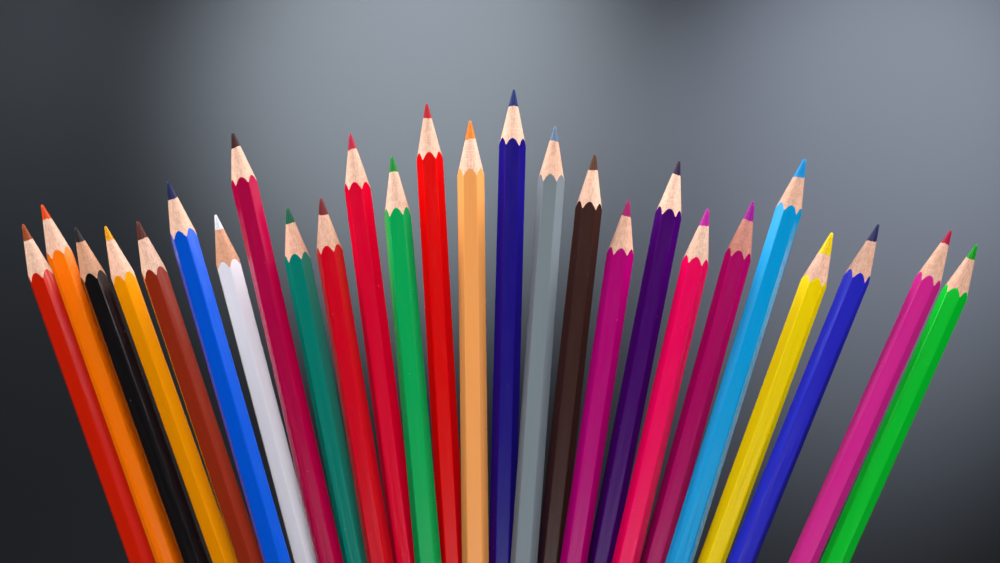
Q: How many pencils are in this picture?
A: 26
